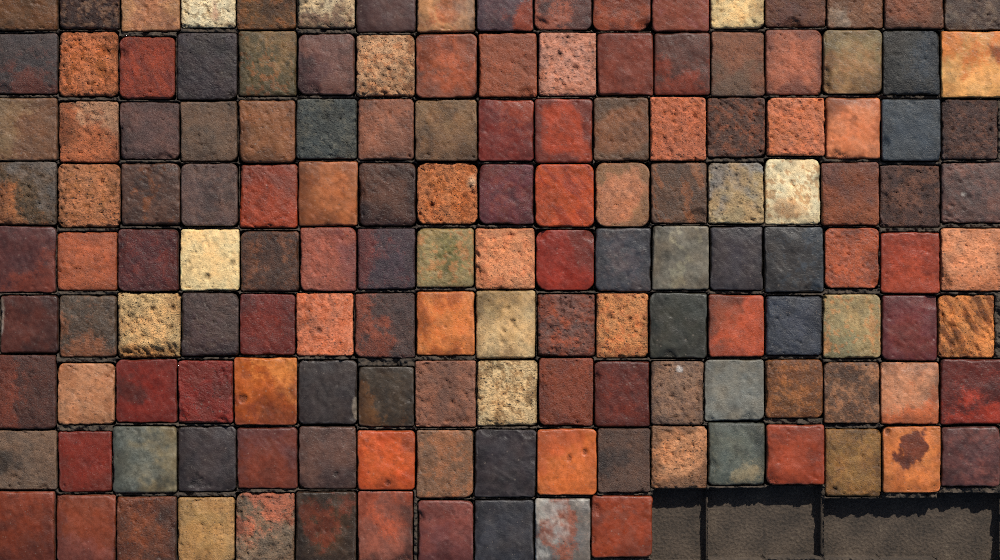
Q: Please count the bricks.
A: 147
